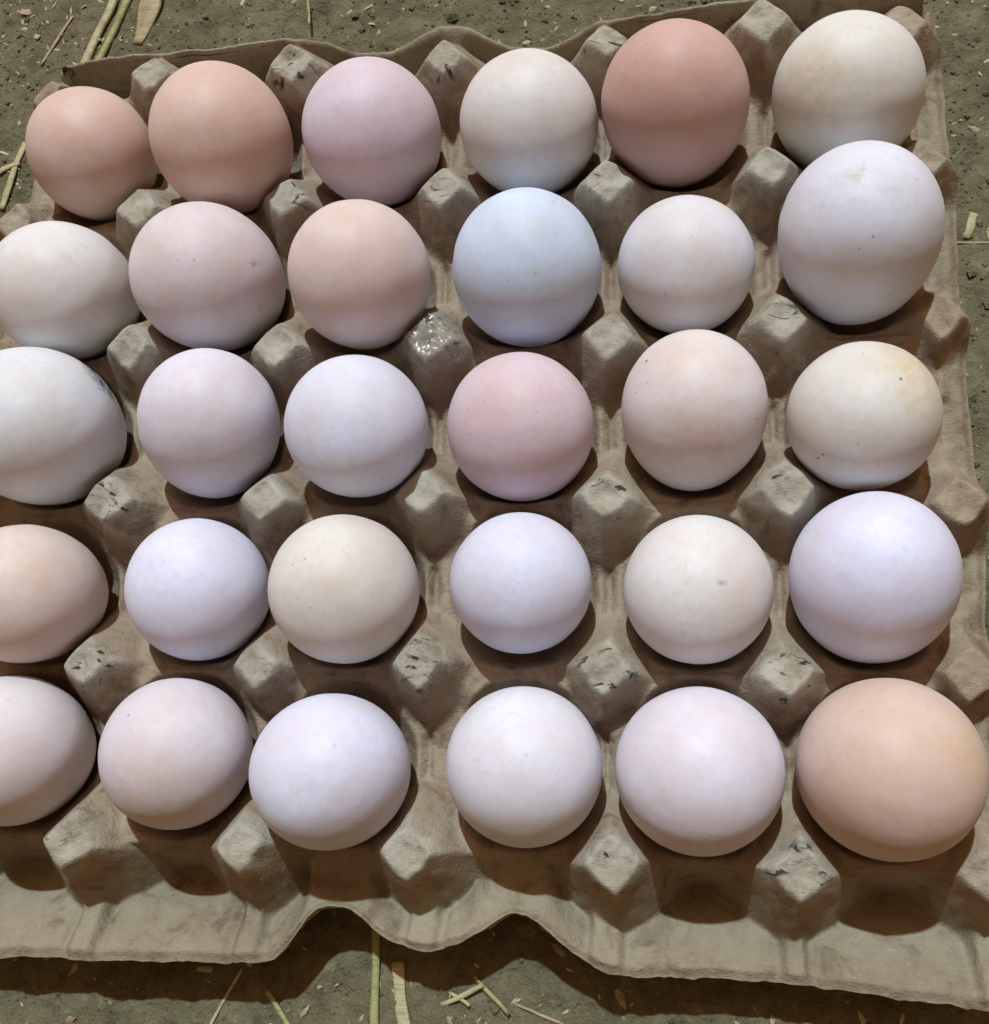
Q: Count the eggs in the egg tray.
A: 30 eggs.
